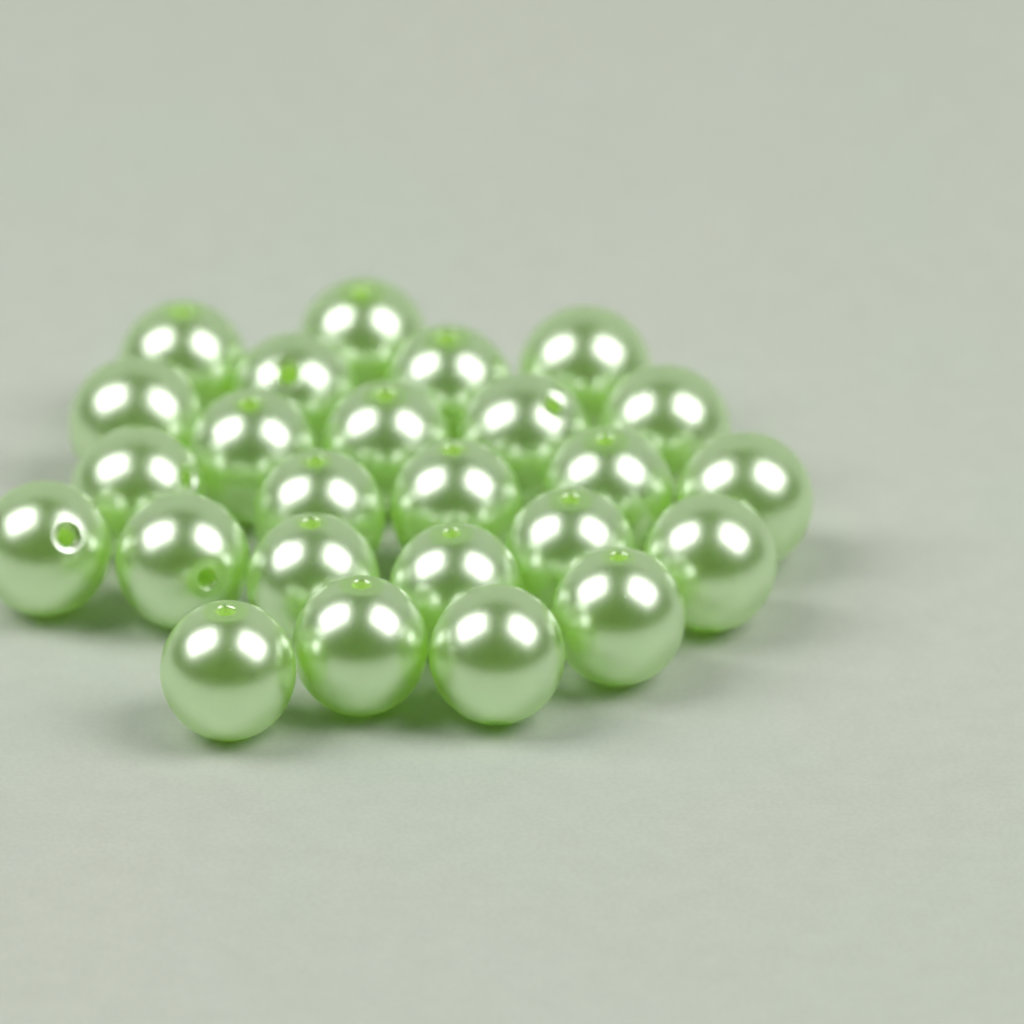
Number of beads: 25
